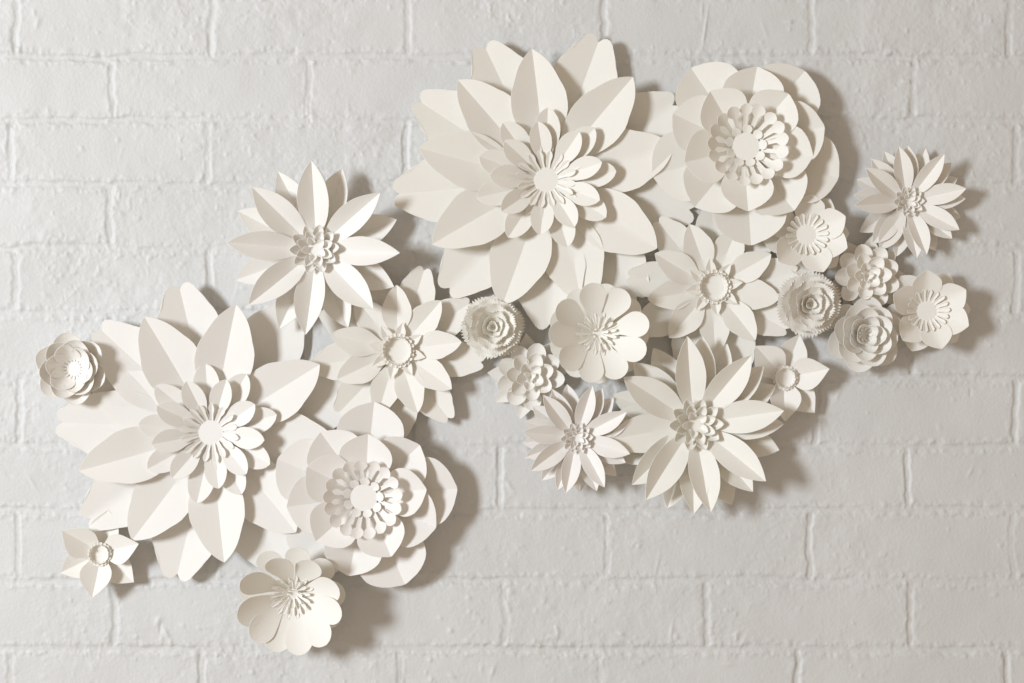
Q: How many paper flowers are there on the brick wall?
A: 22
